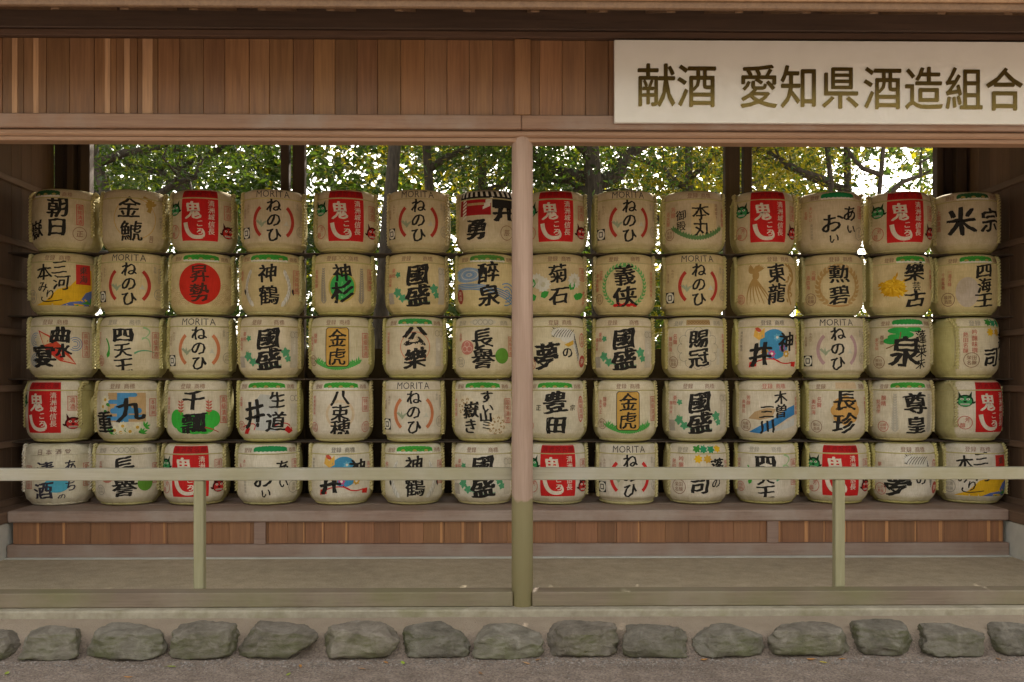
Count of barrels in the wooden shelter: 70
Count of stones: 15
